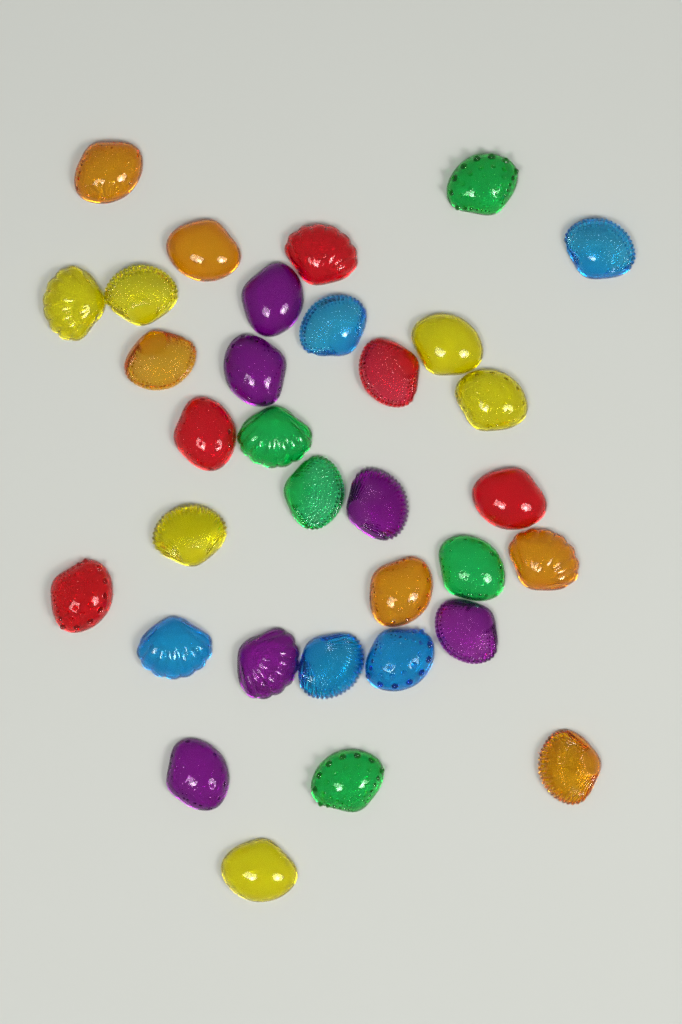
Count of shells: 33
